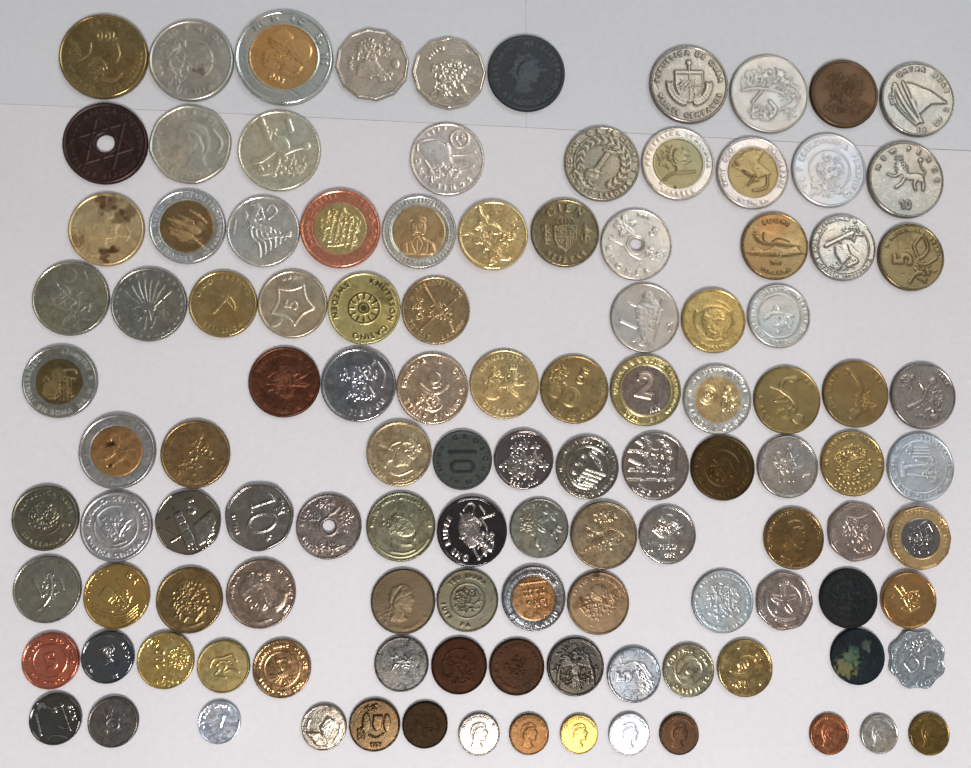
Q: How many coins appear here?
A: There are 114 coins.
